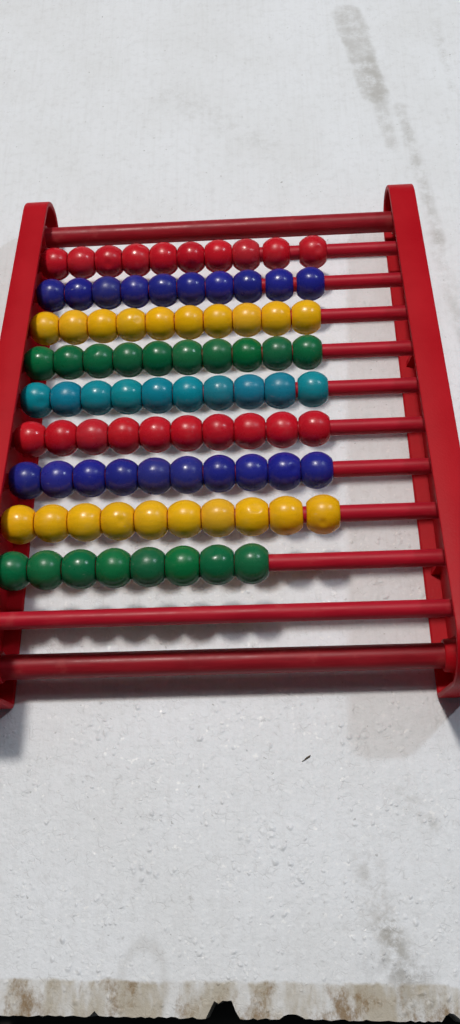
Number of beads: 88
